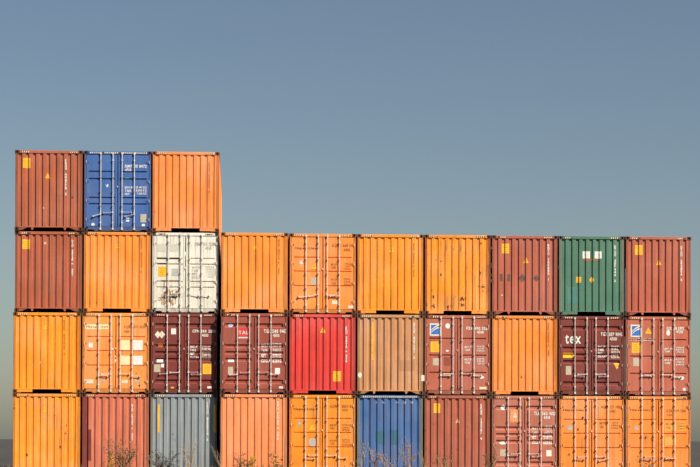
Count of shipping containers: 33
